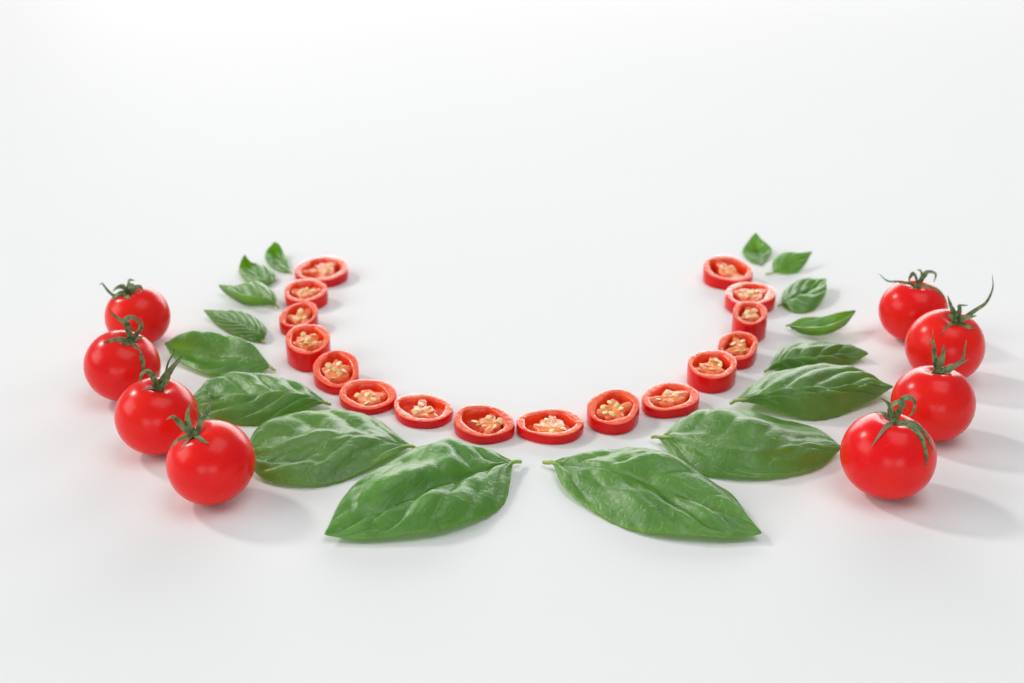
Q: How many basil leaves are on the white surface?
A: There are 16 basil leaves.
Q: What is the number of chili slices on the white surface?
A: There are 16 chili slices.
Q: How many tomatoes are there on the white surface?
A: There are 8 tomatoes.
